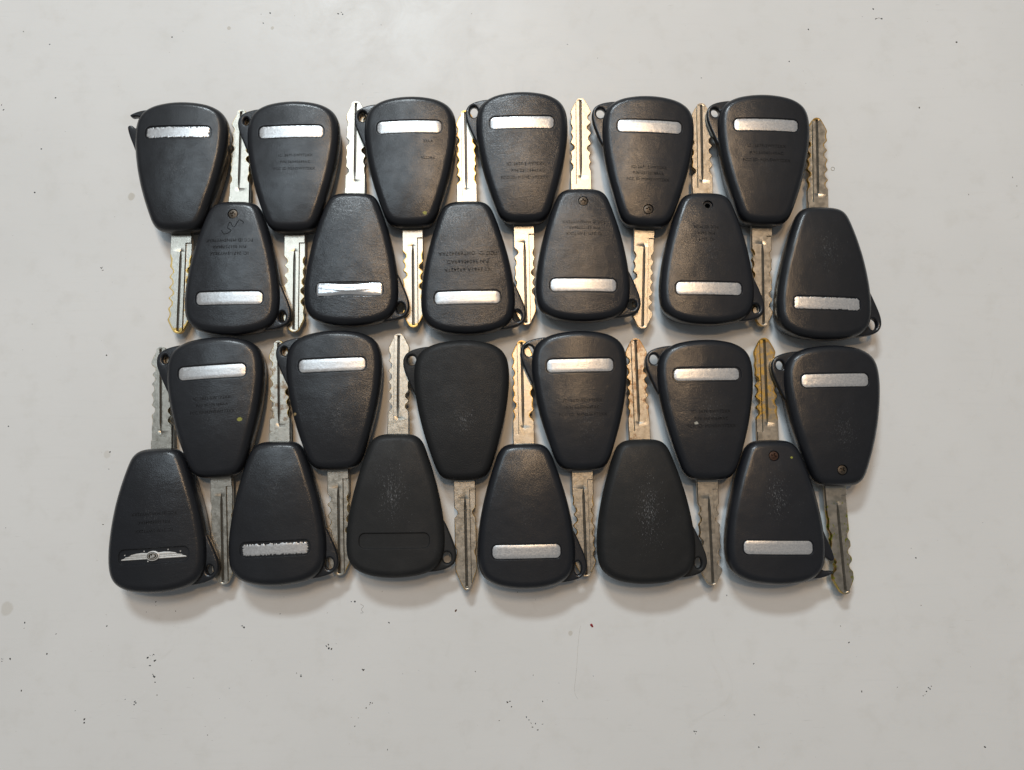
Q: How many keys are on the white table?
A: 24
